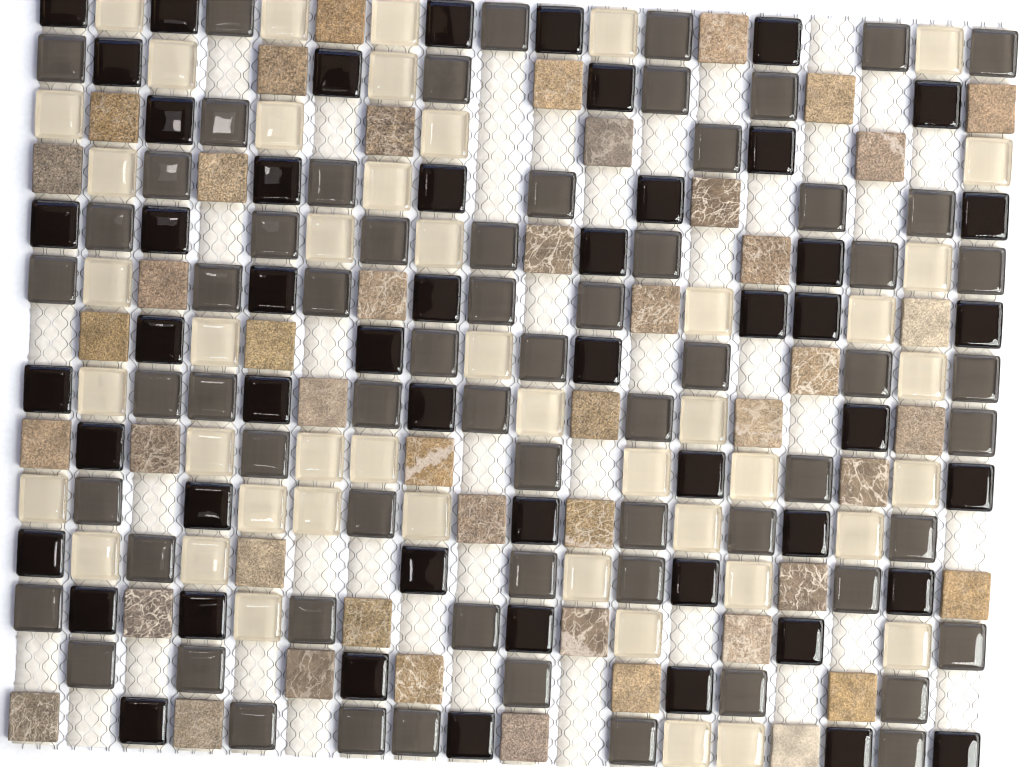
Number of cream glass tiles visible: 46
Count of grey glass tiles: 65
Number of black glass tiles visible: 51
